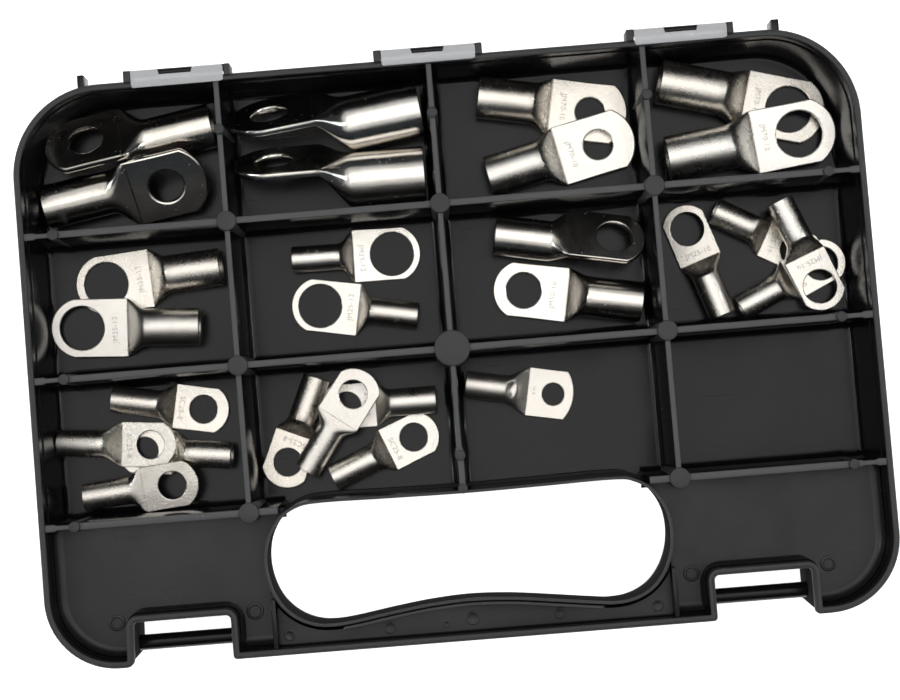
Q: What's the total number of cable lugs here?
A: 27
